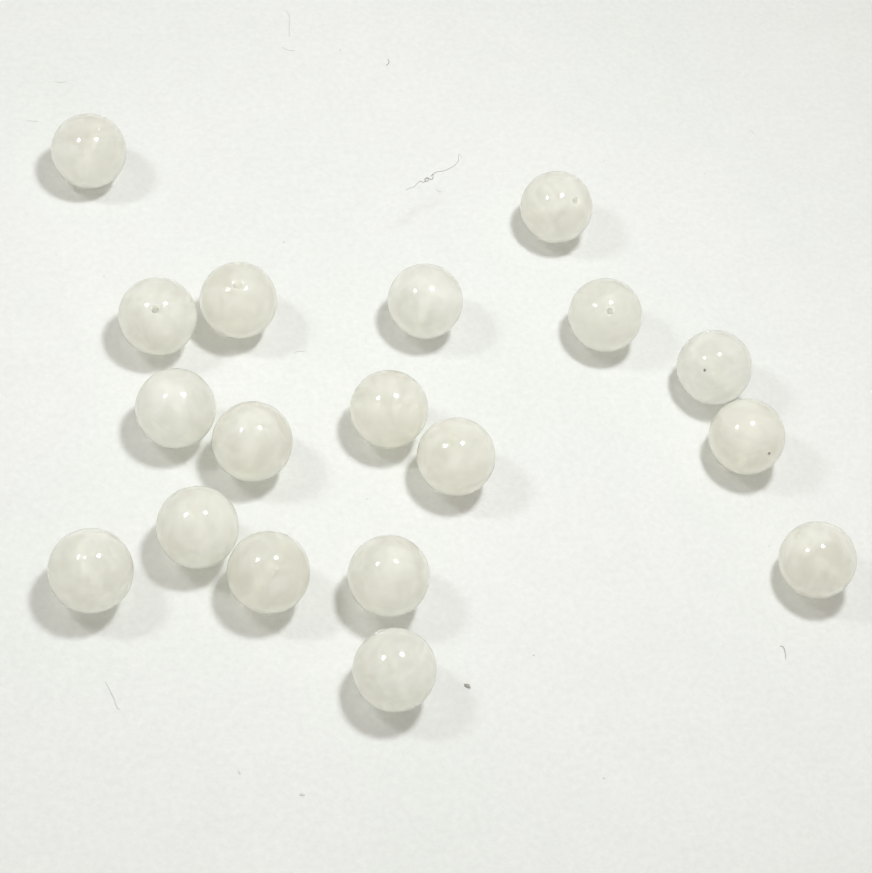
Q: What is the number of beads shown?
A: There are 18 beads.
